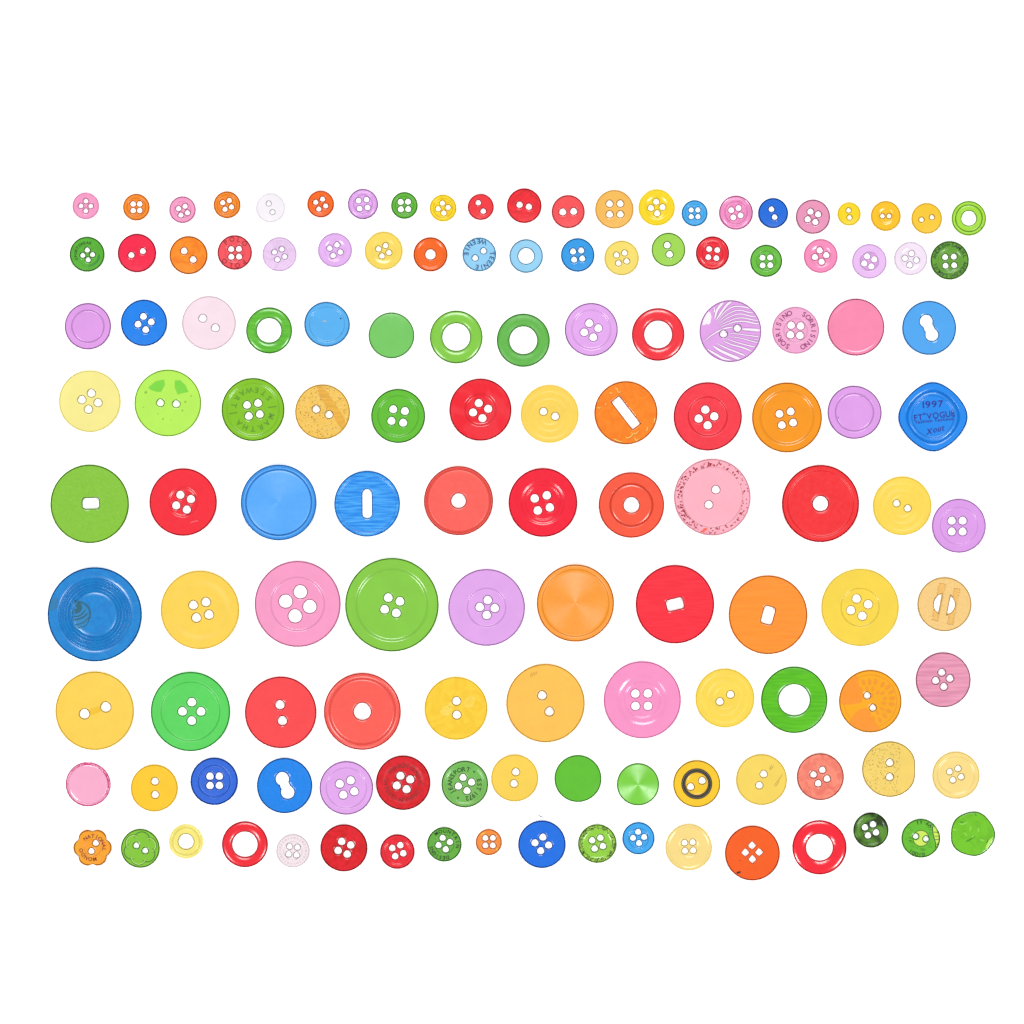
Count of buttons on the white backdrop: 132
